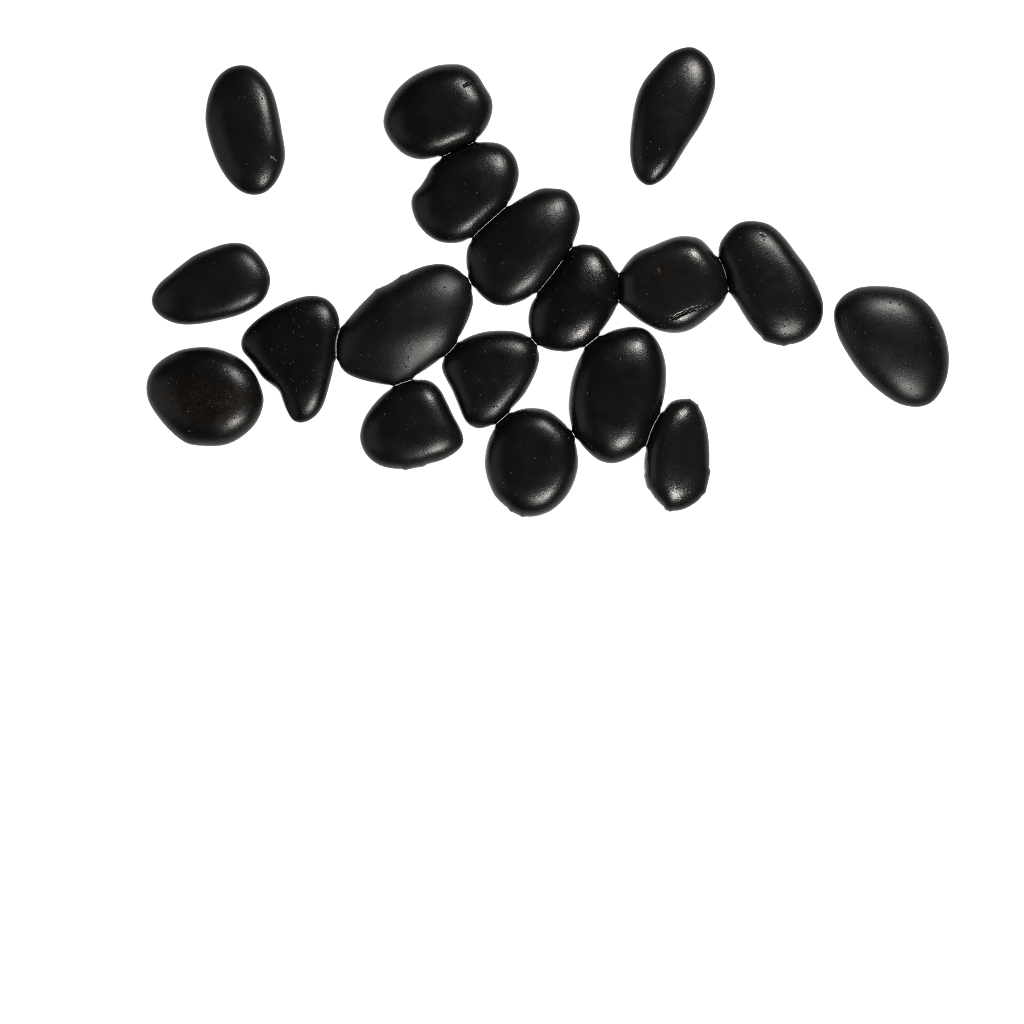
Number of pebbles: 18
